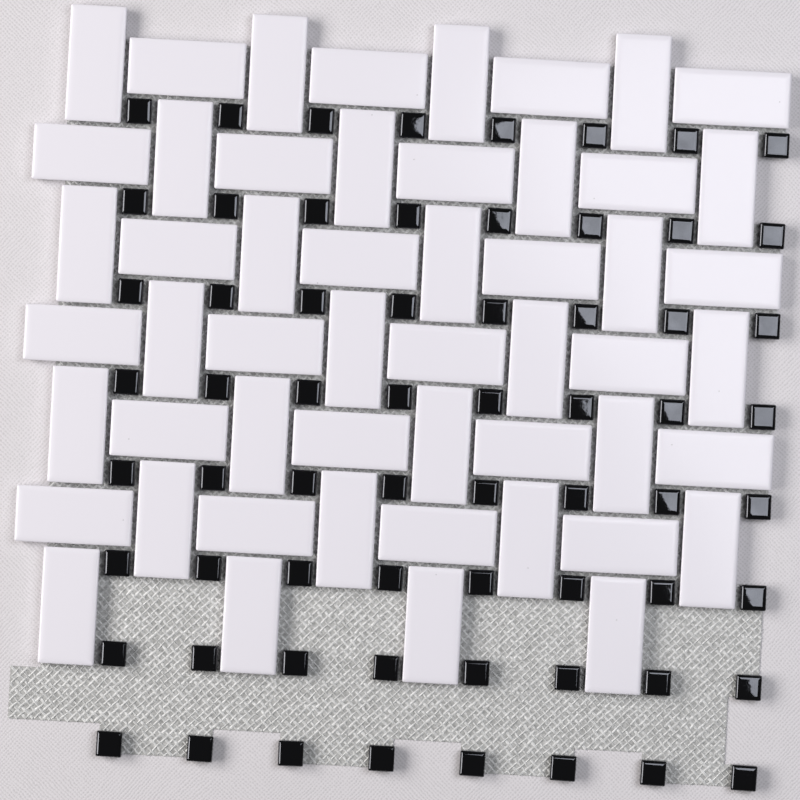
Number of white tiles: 52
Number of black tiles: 64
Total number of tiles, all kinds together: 116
